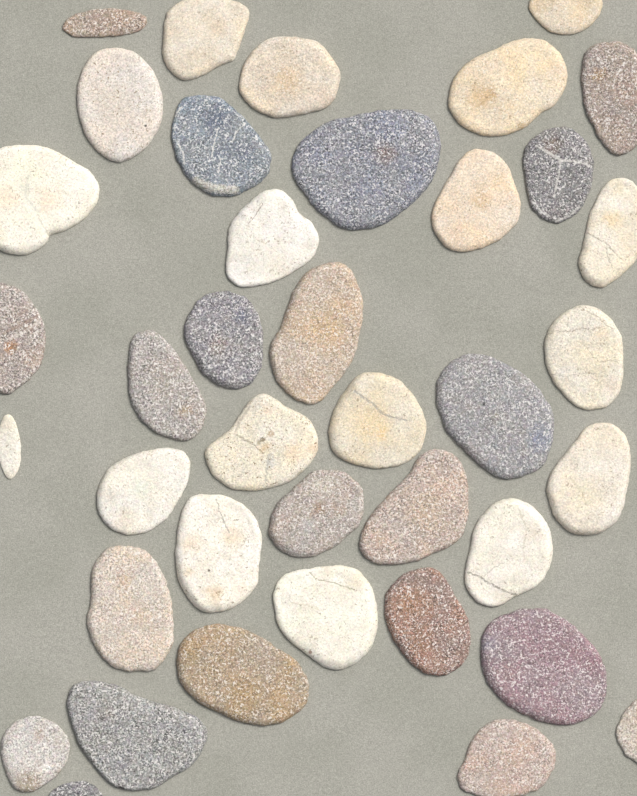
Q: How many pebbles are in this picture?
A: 39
